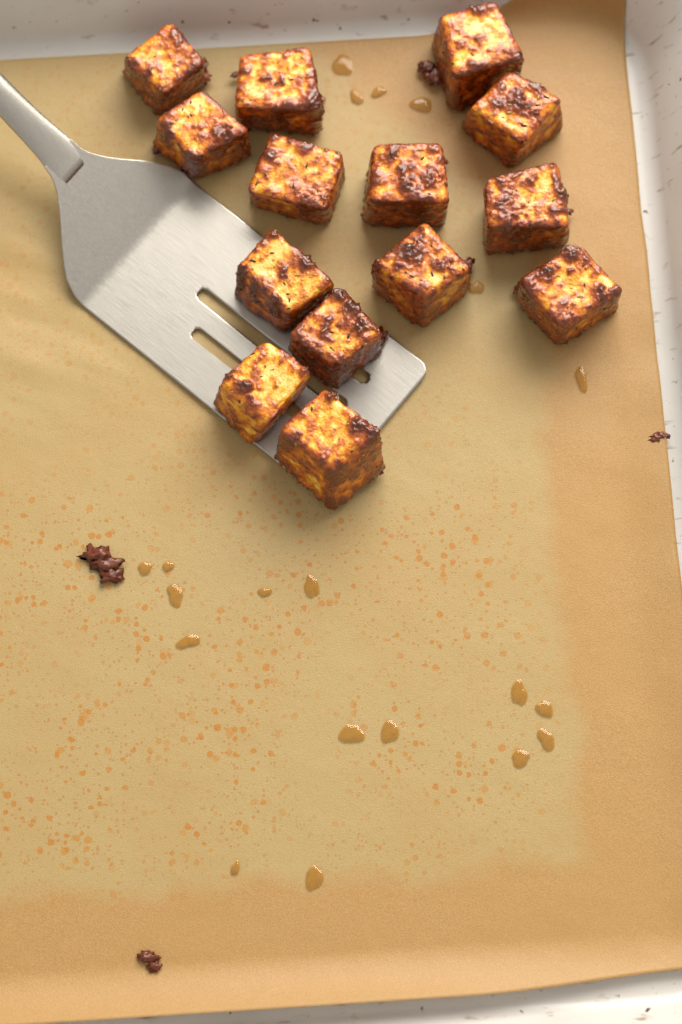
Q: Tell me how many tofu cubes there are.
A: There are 14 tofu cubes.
